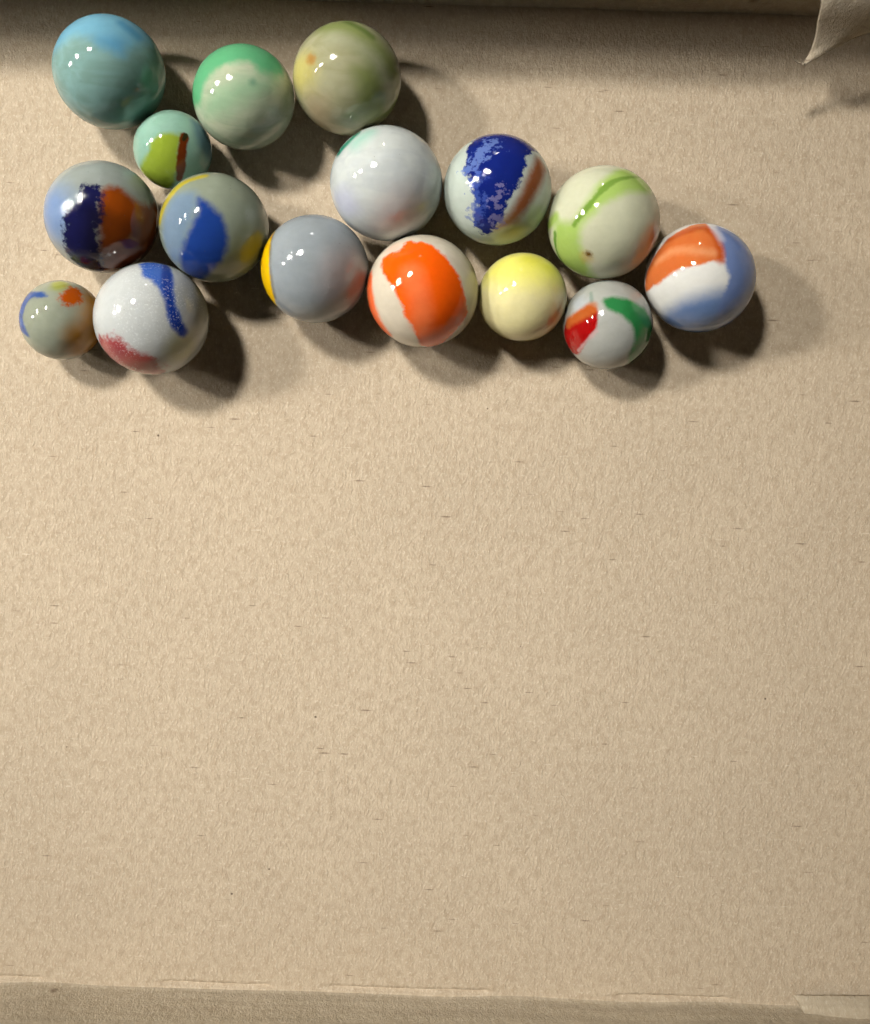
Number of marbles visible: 16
